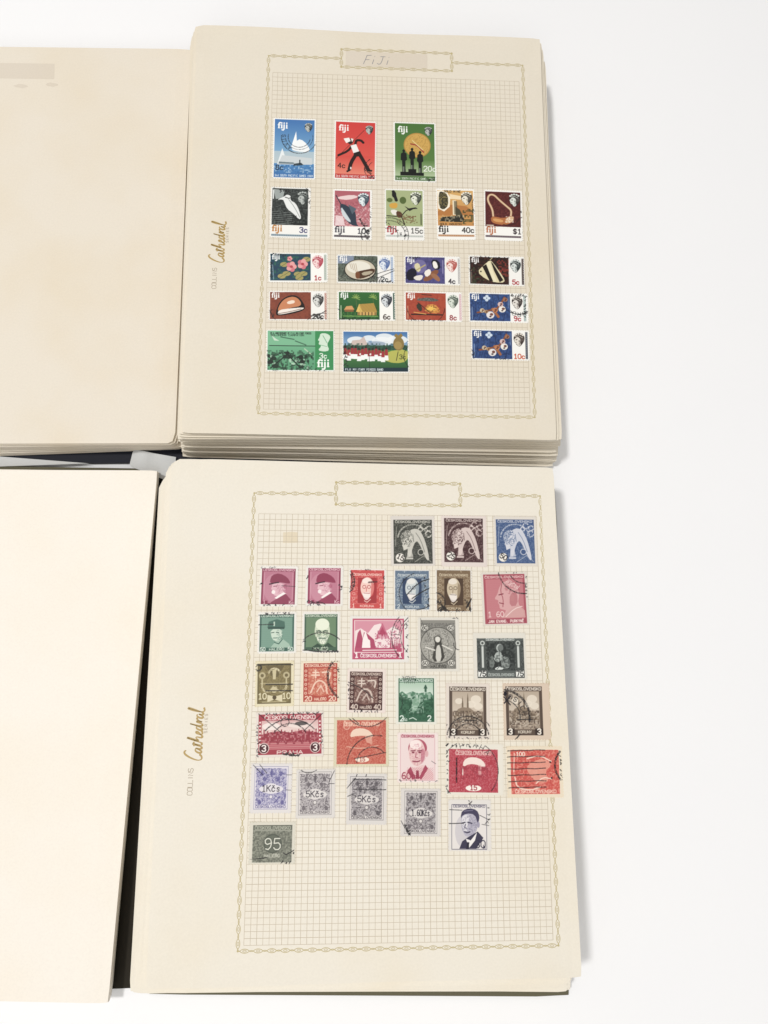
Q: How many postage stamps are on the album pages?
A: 50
